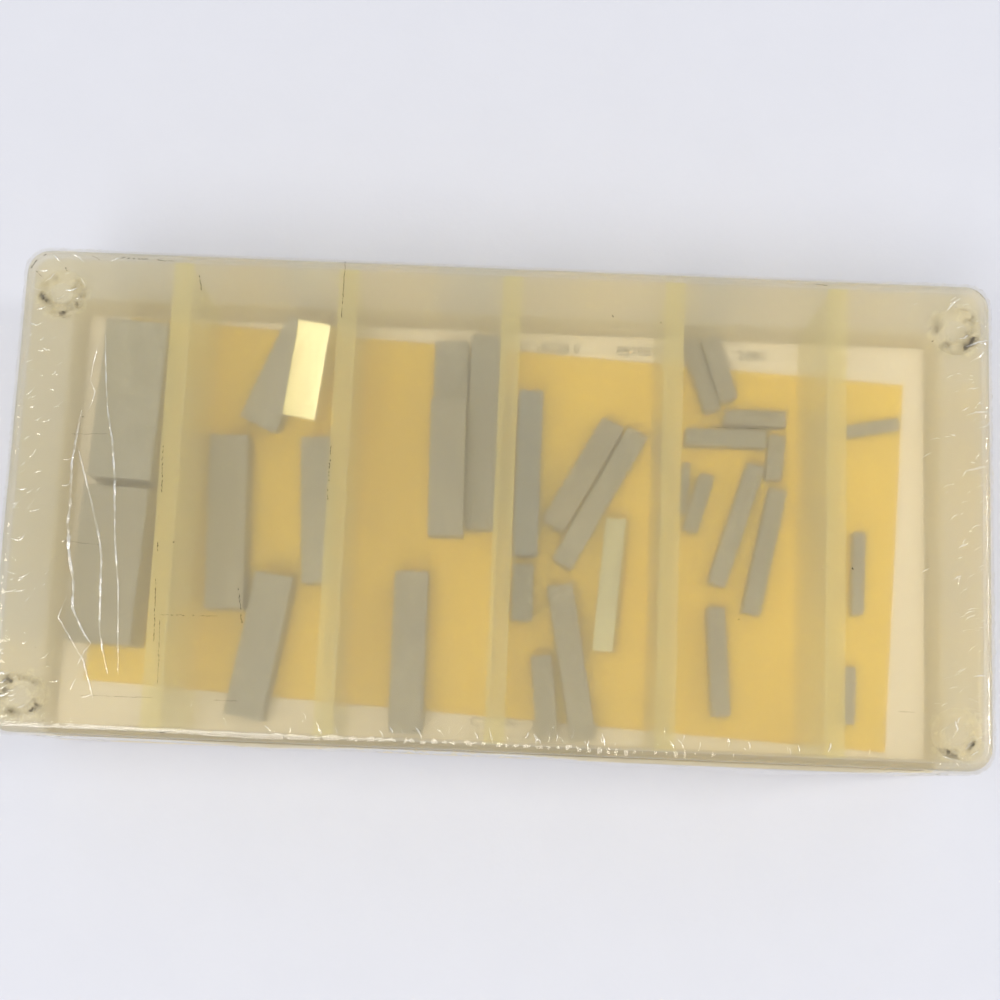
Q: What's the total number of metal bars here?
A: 31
